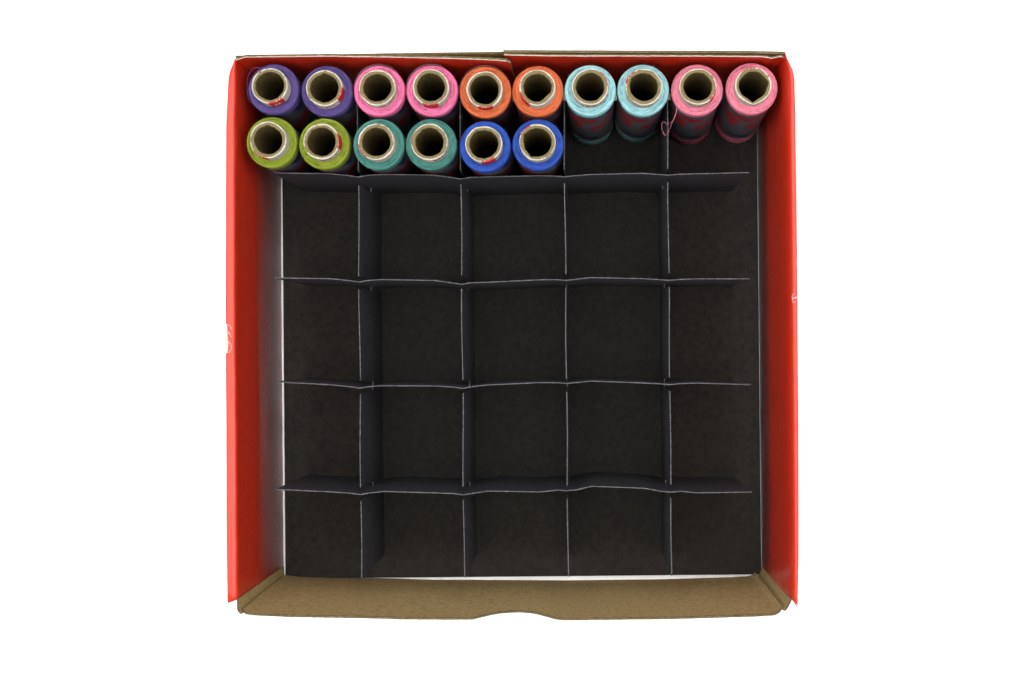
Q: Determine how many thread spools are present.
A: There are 16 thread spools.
